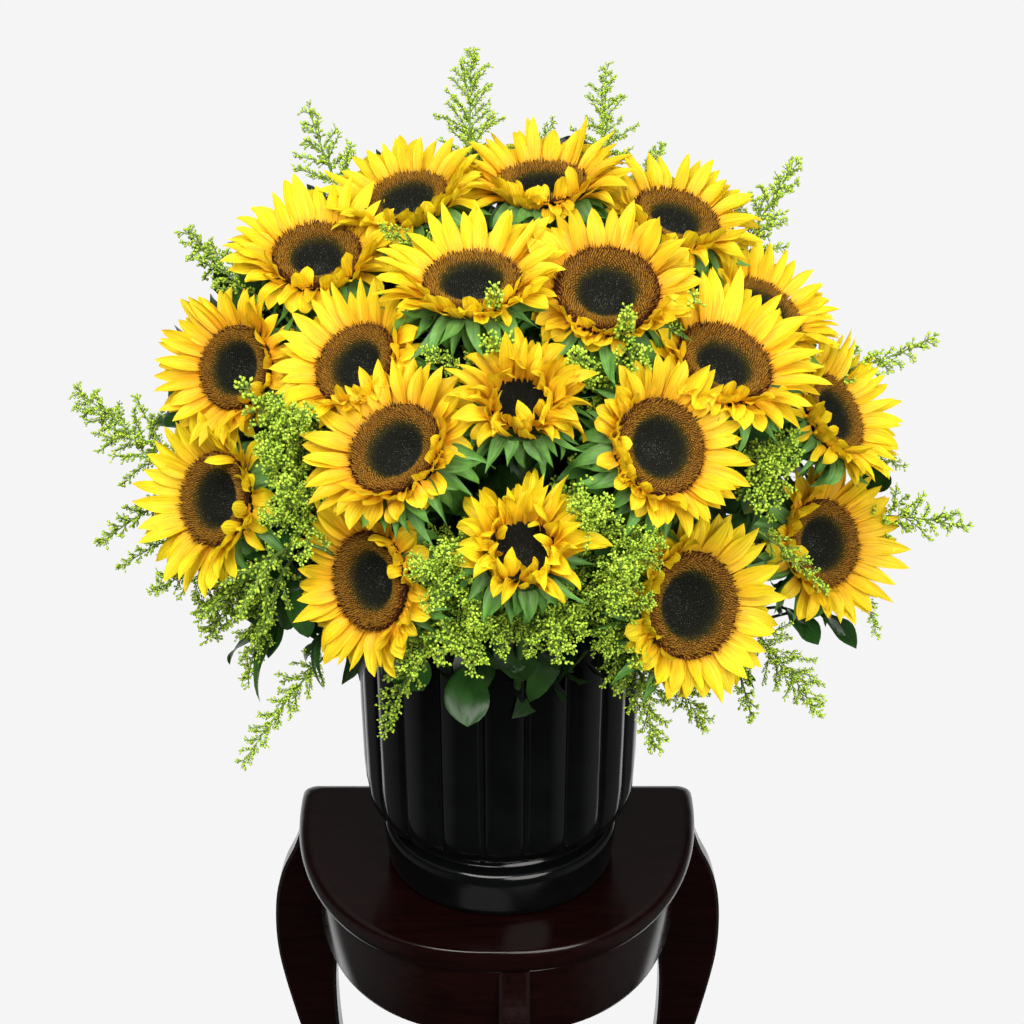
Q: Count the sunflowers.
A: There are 19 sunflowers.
